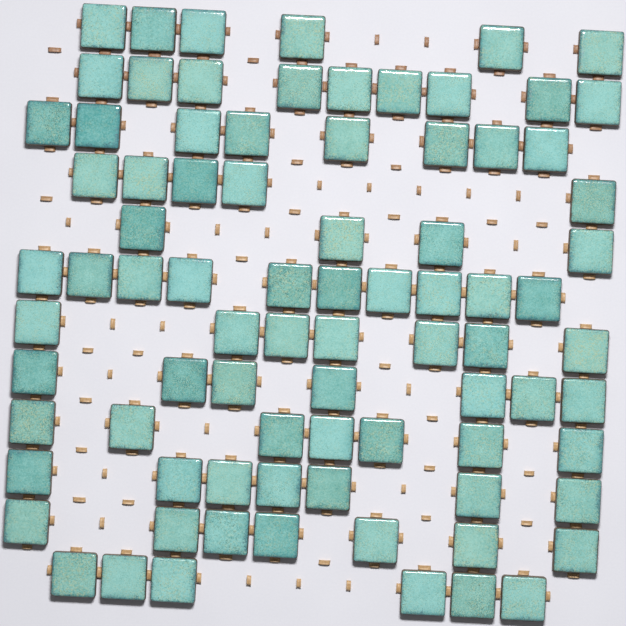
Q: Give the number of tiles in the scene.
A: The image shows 83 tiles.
